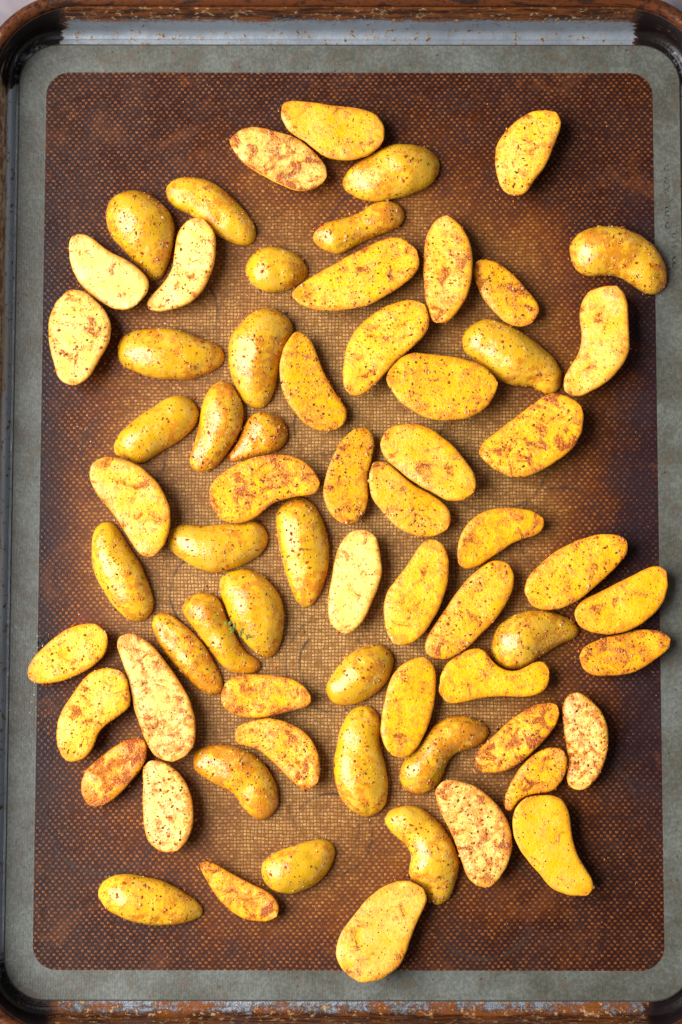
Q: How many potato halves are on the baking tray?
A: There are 68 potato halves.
